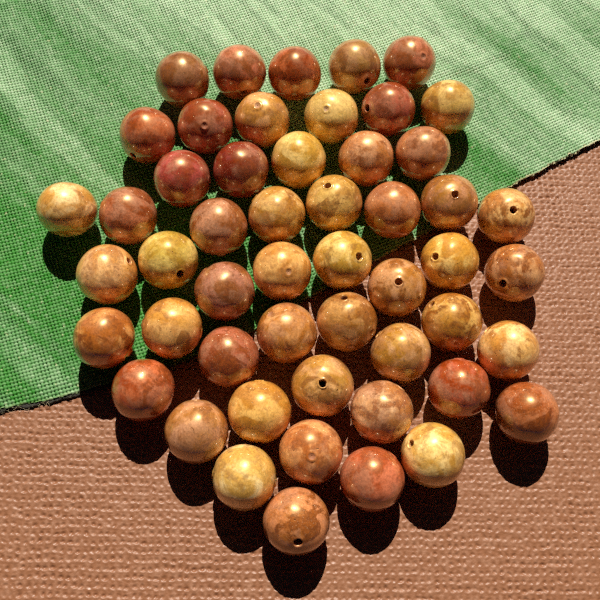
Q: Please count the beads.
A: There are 52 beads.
